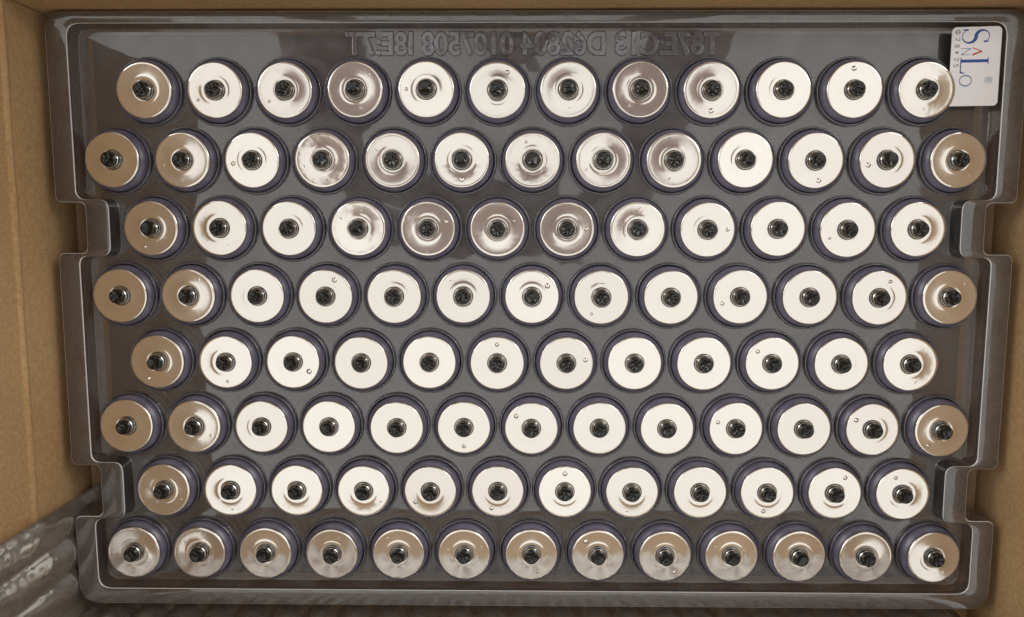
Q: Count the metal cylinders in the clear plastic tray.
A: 100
